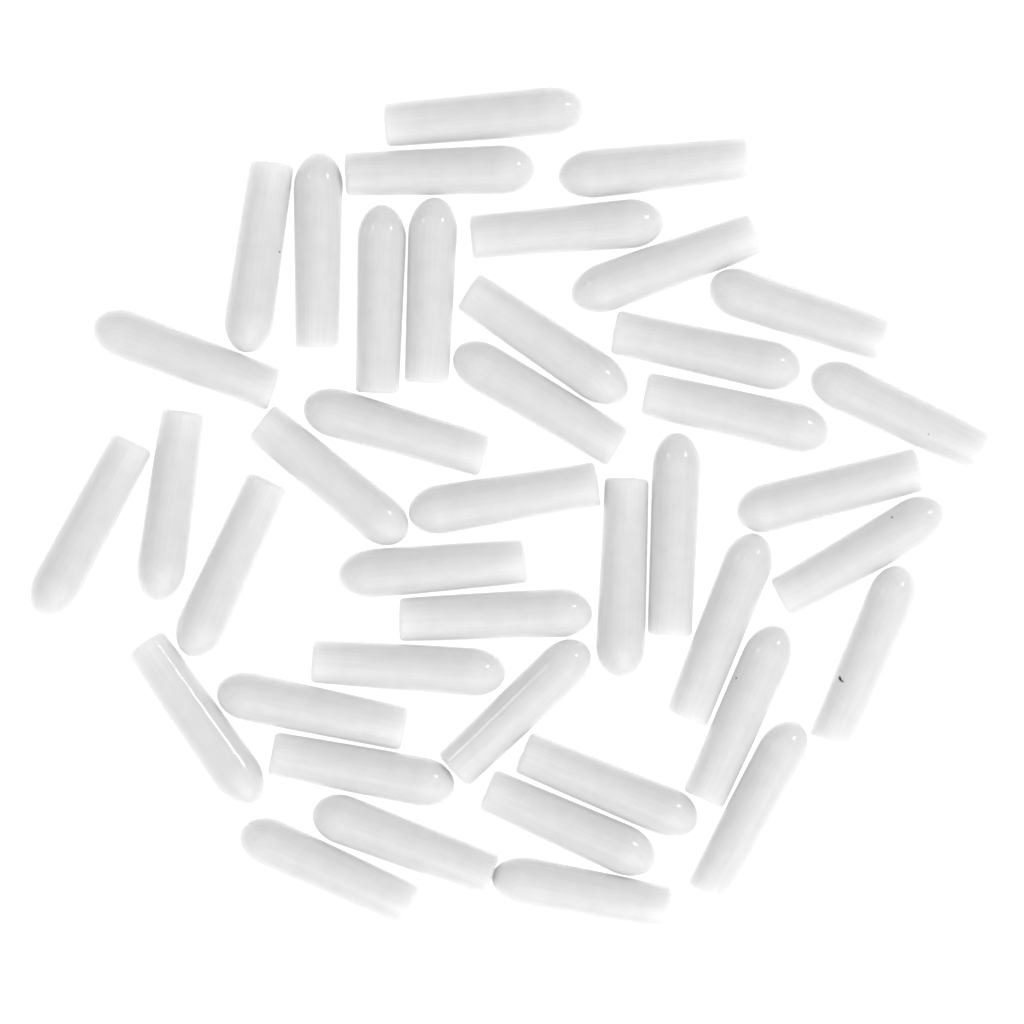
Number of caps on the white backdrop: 42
